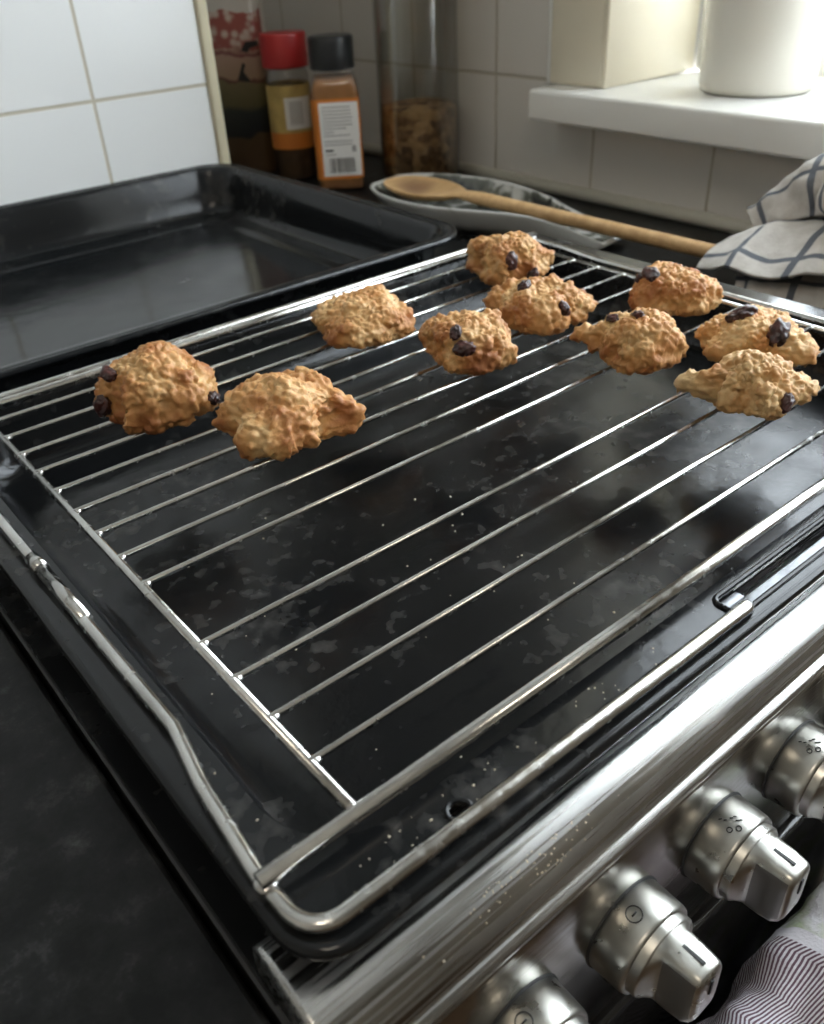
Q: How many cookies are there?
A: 10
